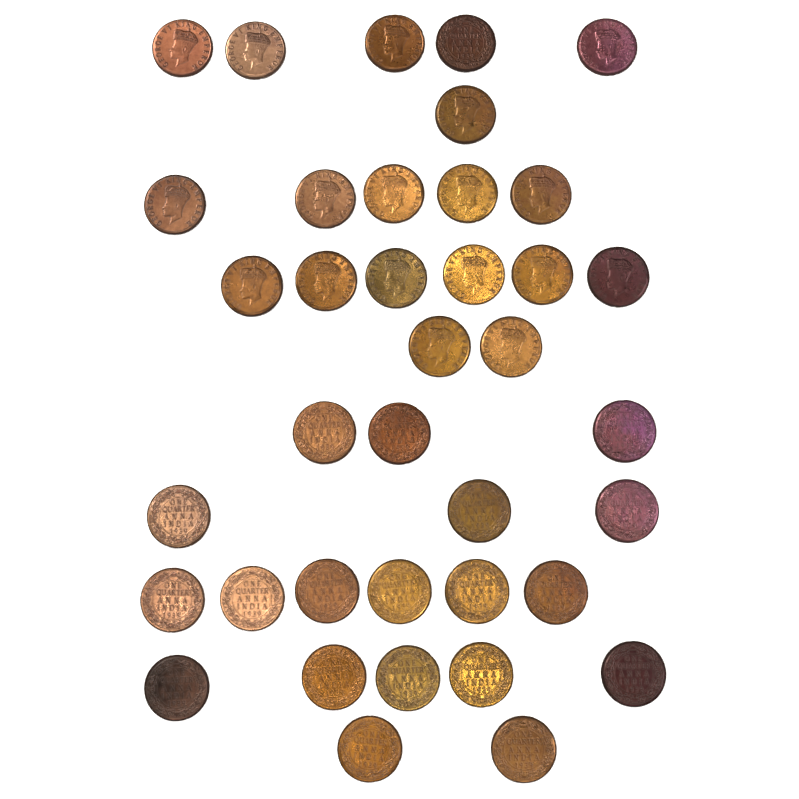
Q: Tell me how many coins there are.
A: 38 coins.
